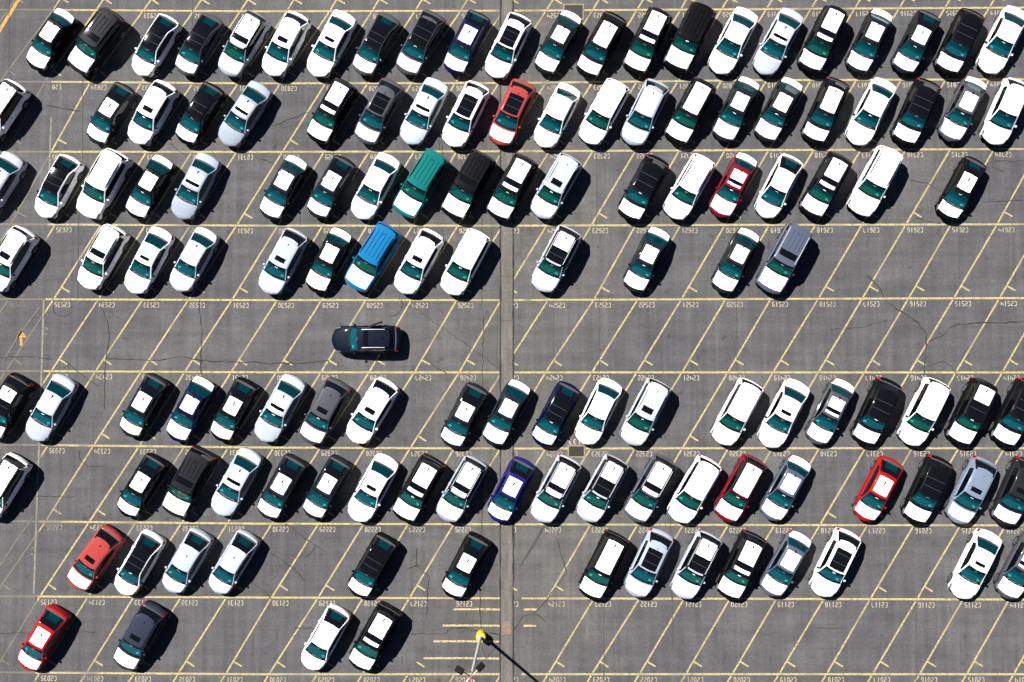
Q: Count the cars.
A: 134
